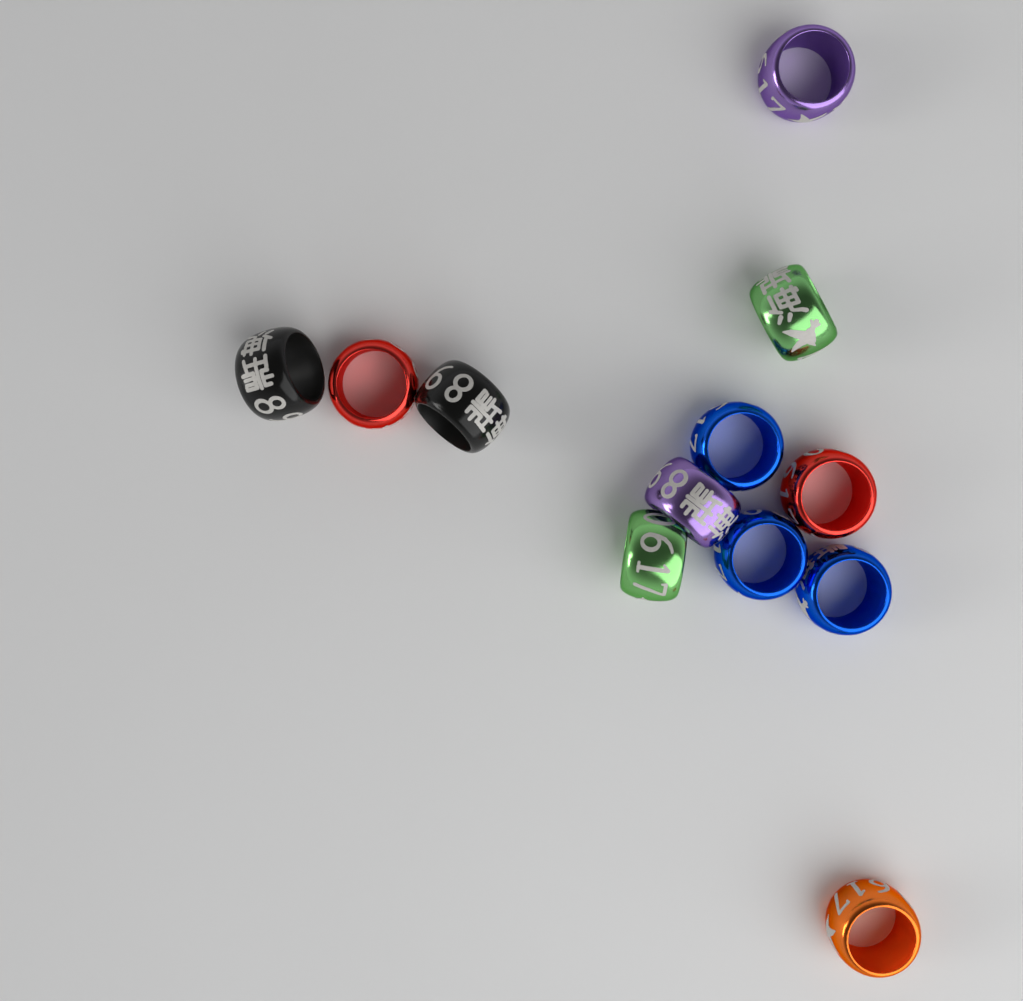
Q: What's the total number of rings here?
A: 12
